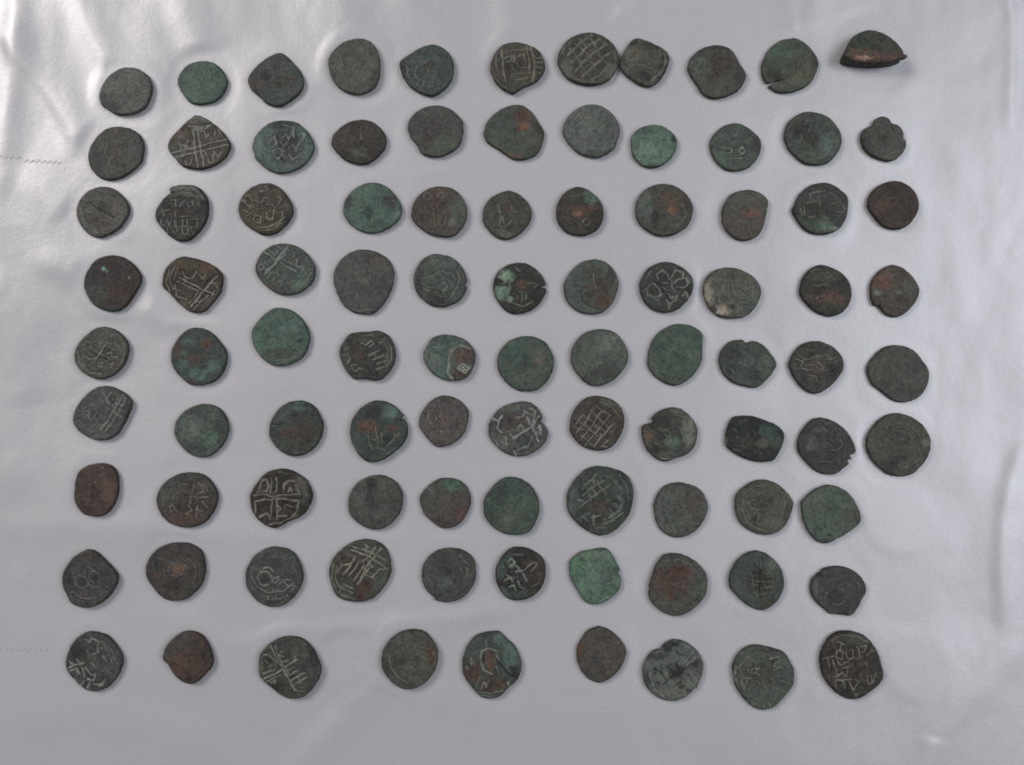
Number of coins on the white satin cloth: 95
